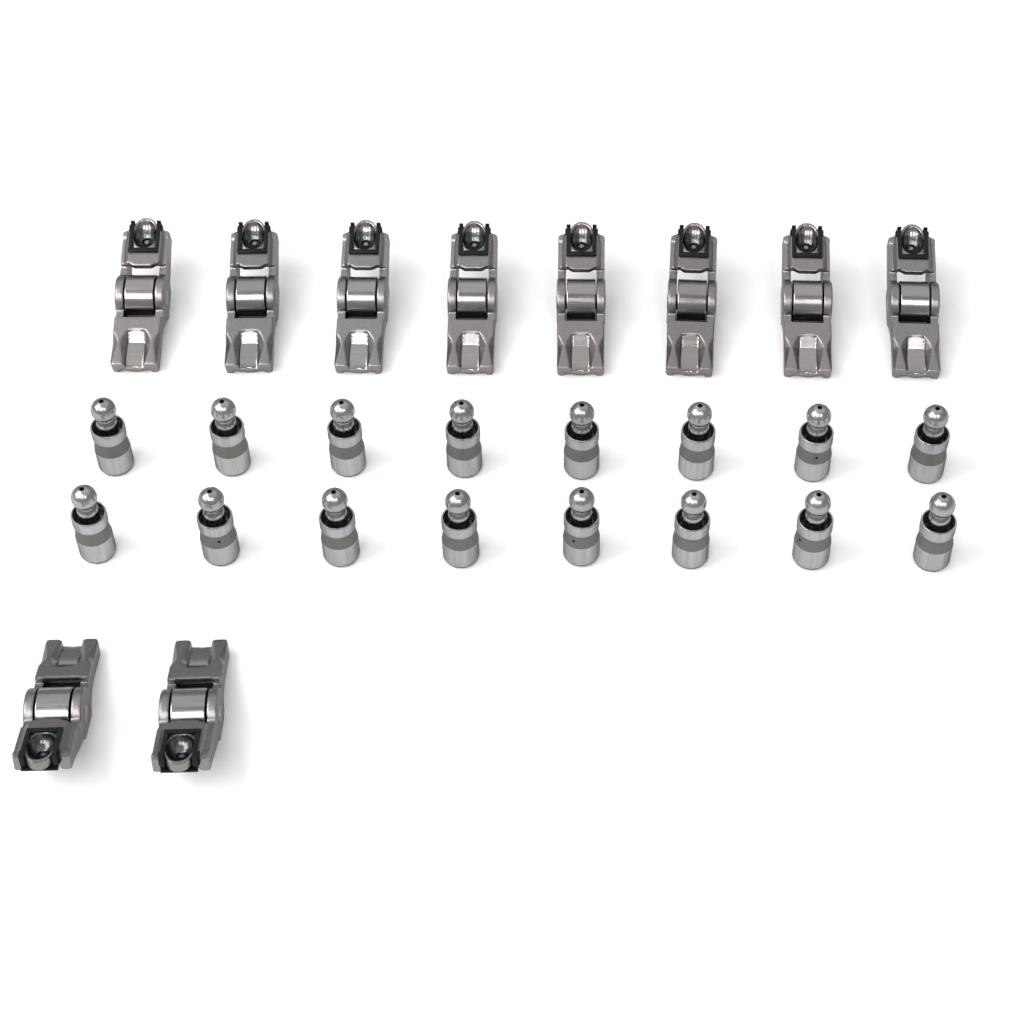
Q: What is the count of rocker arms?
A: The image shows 10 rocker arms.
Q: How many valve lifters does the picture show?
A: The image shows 16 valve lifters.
